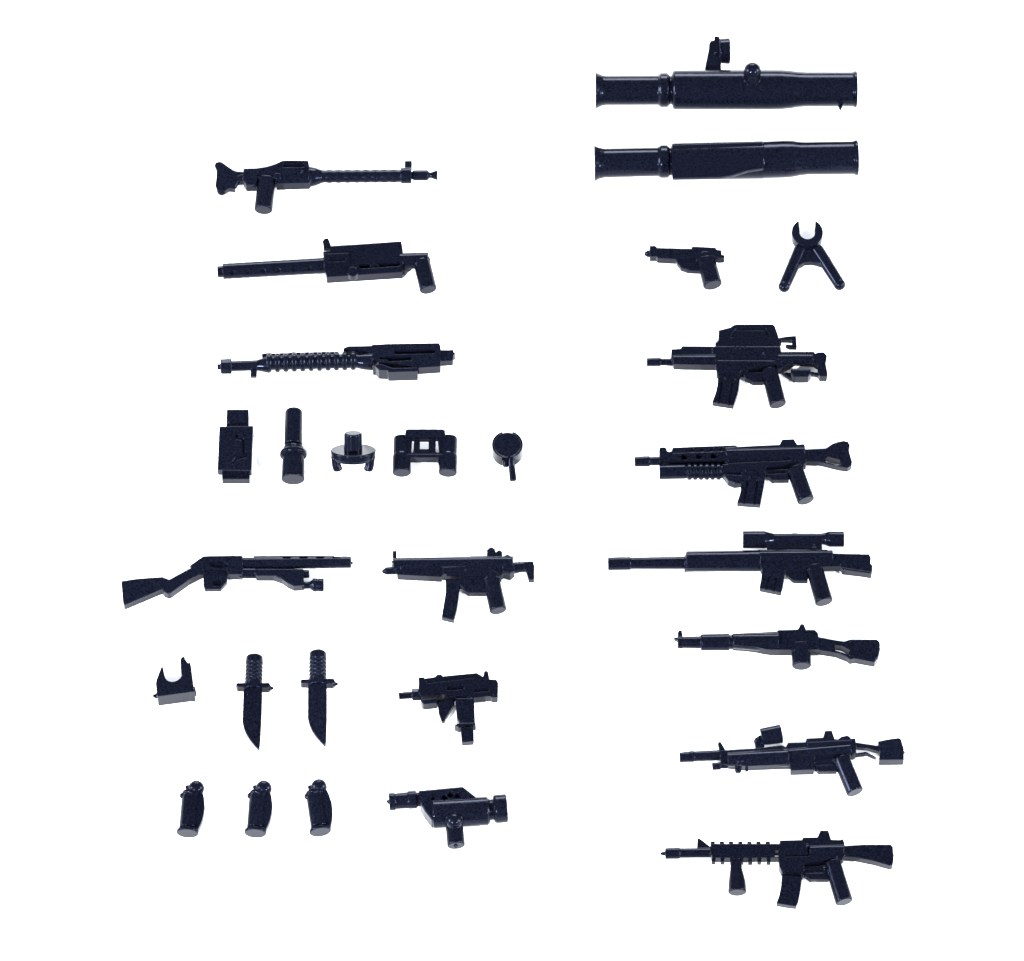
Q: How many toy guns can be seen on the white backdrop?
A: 14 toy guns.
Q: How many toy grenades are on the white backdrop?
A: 3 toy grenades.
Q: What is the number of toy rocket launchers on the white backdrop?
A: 2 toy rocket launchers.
